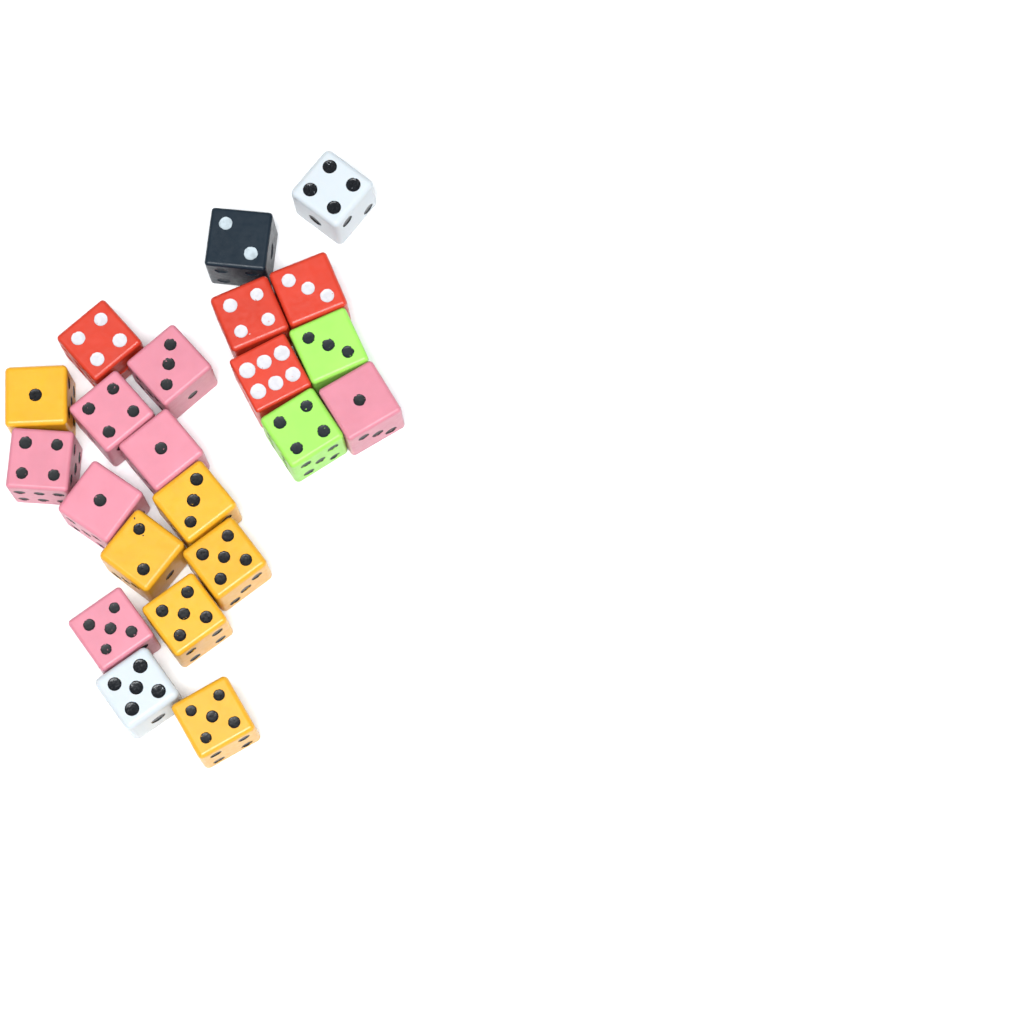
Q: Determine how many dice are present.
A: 22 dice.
